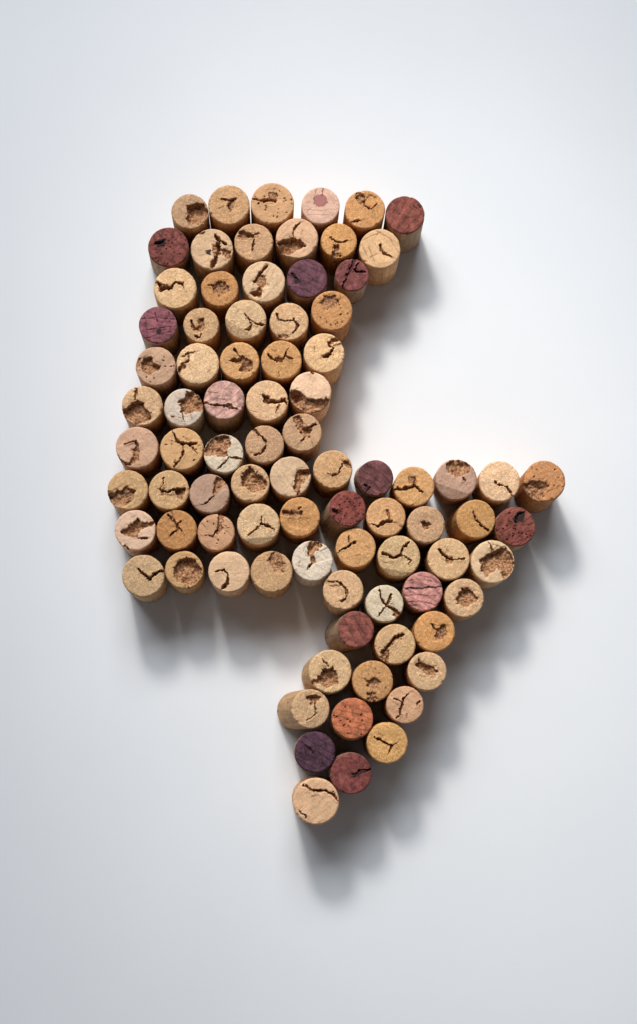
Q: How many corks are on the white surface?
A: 84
